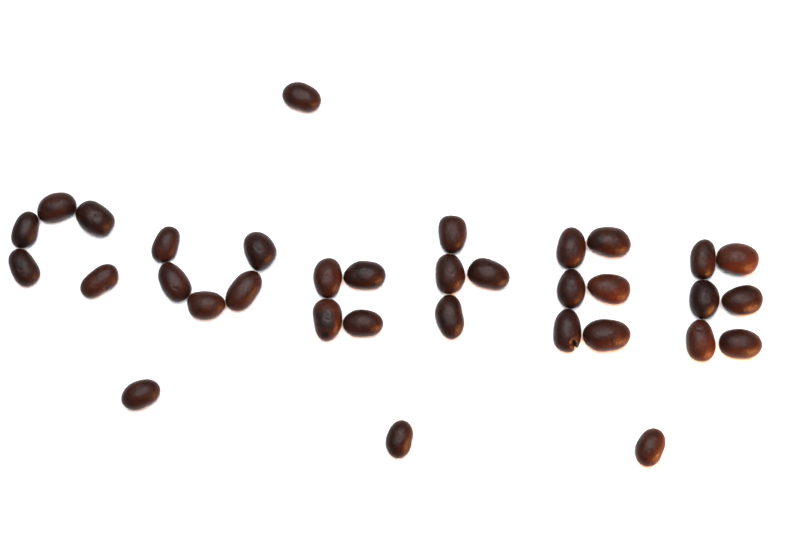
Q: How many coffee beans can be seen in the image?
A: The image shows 34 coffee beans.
